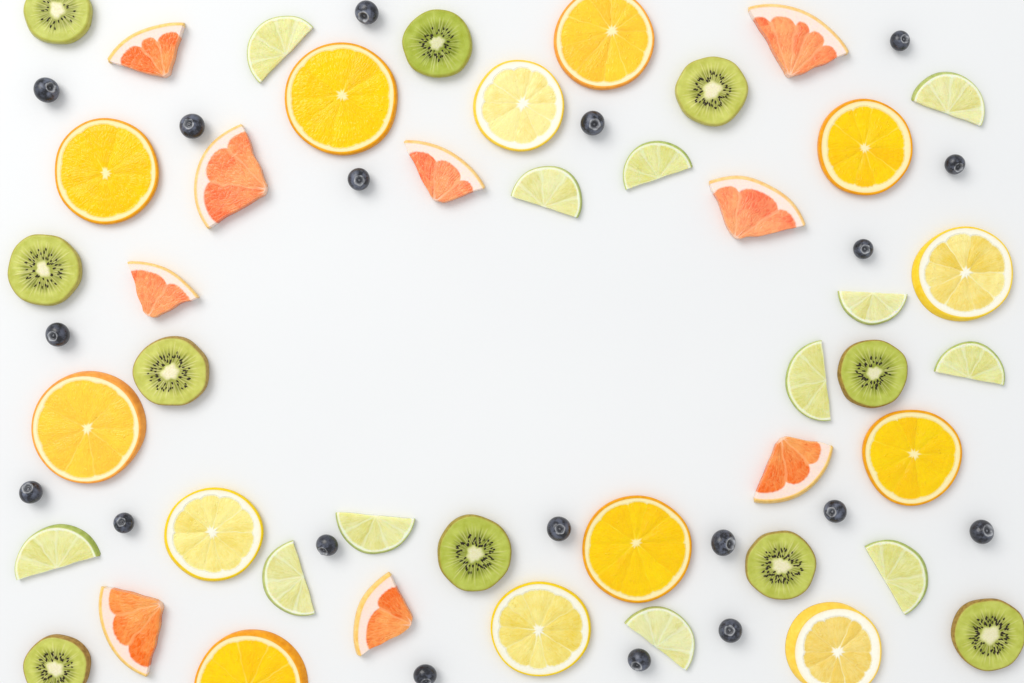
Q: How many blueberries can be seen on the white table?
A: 19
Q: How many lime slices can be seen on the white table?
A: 12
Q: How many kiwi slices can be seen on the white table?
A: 10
